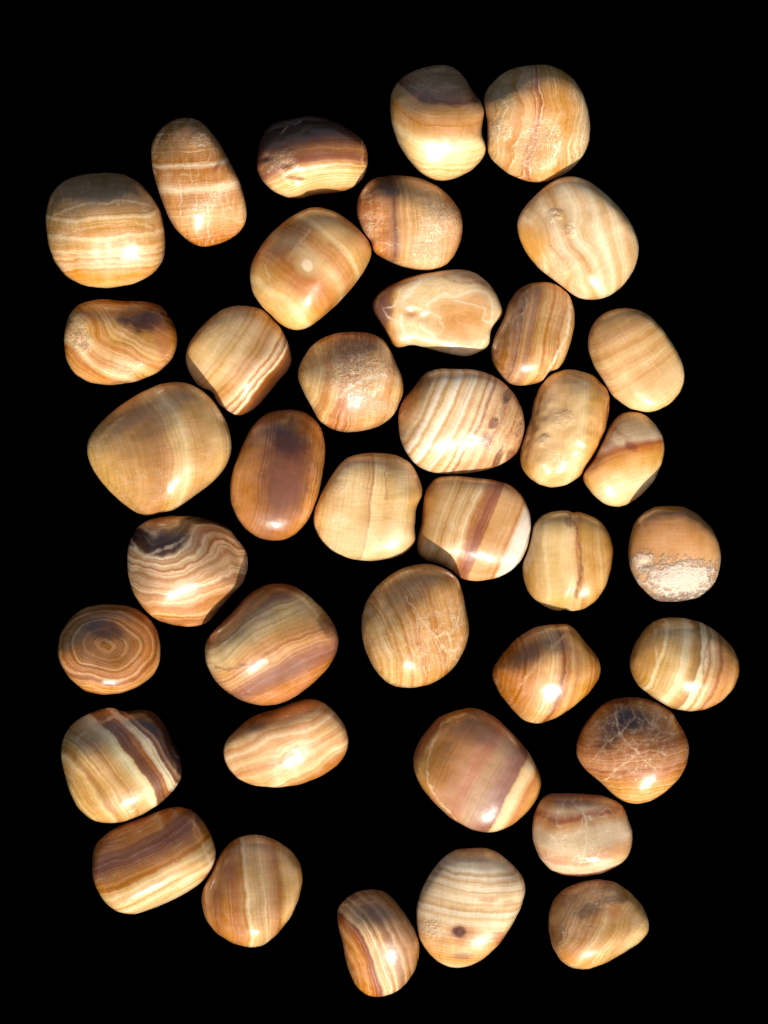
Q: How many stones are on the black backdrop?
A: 39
